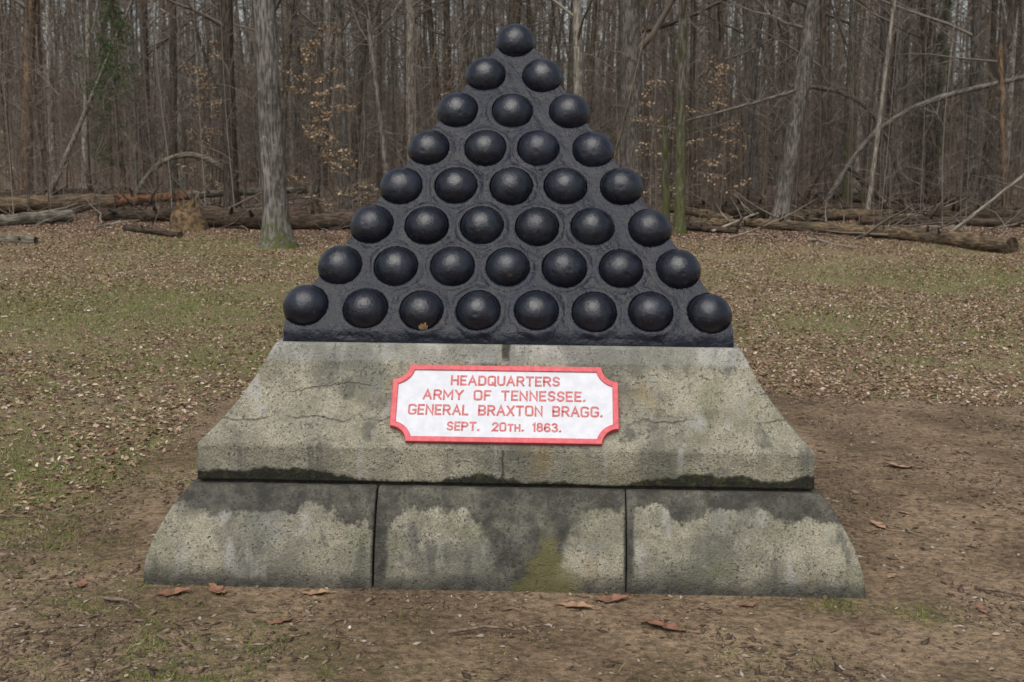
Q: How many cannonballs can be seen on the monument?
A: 36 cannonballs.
